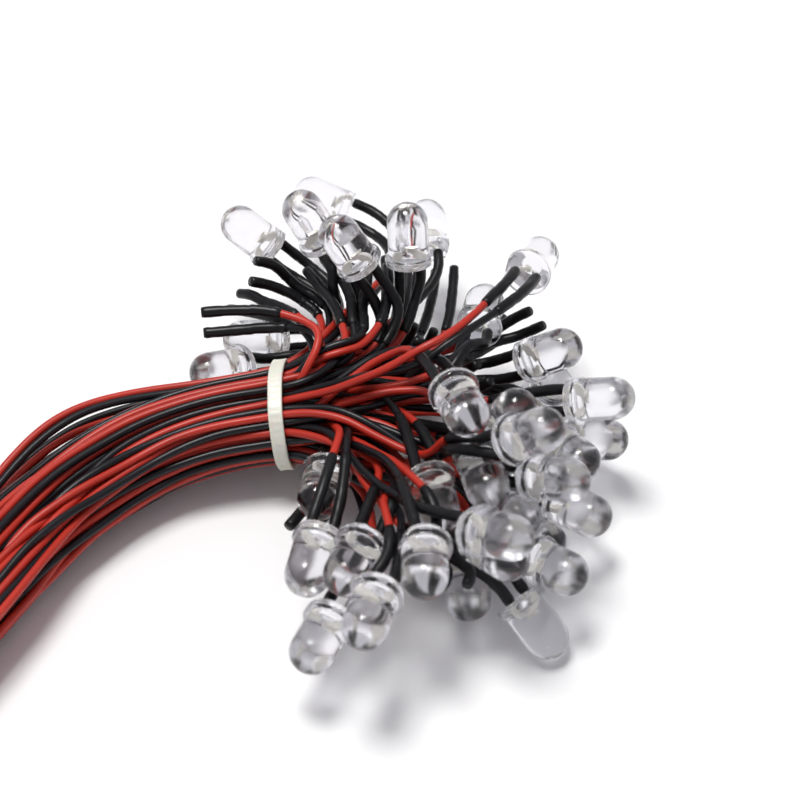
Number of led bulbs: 36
